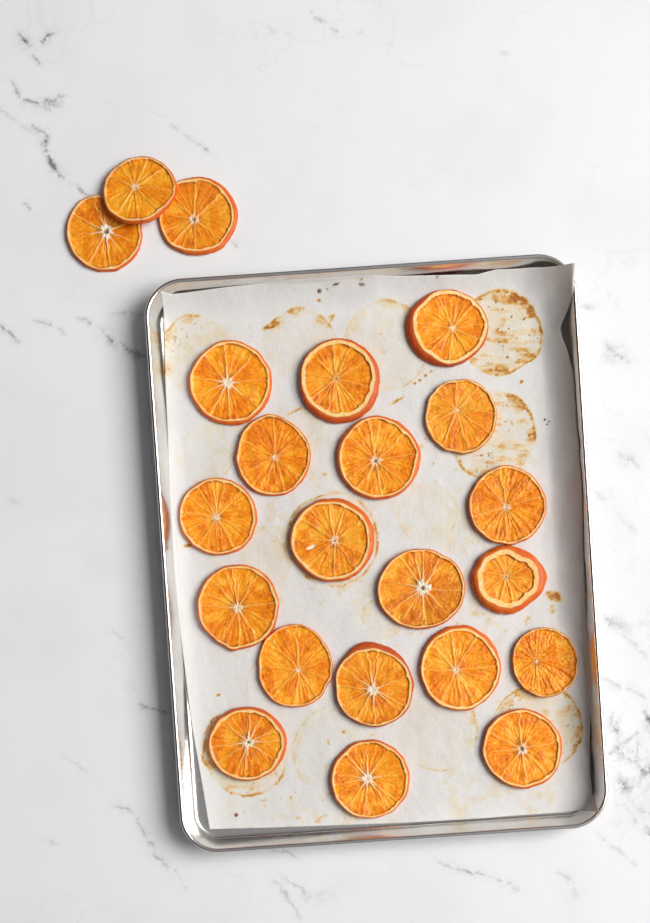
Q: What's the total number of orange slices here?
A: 22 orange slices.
